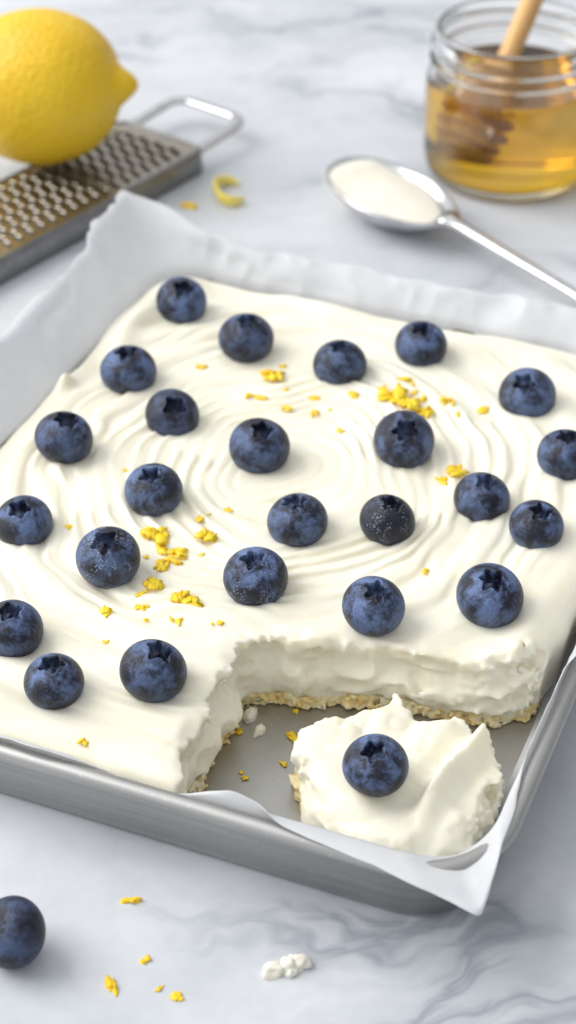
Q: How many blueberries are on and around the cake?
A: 26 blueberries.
